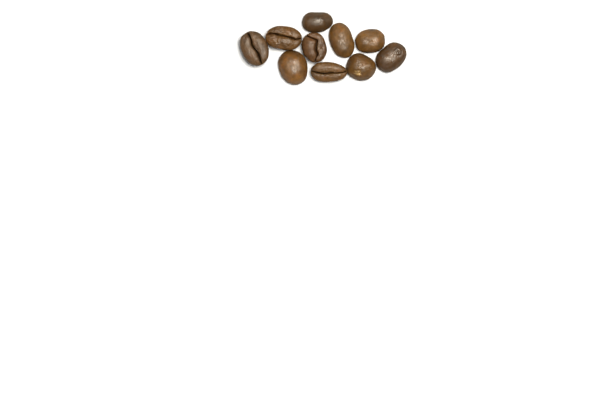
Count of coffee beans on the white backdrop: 10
